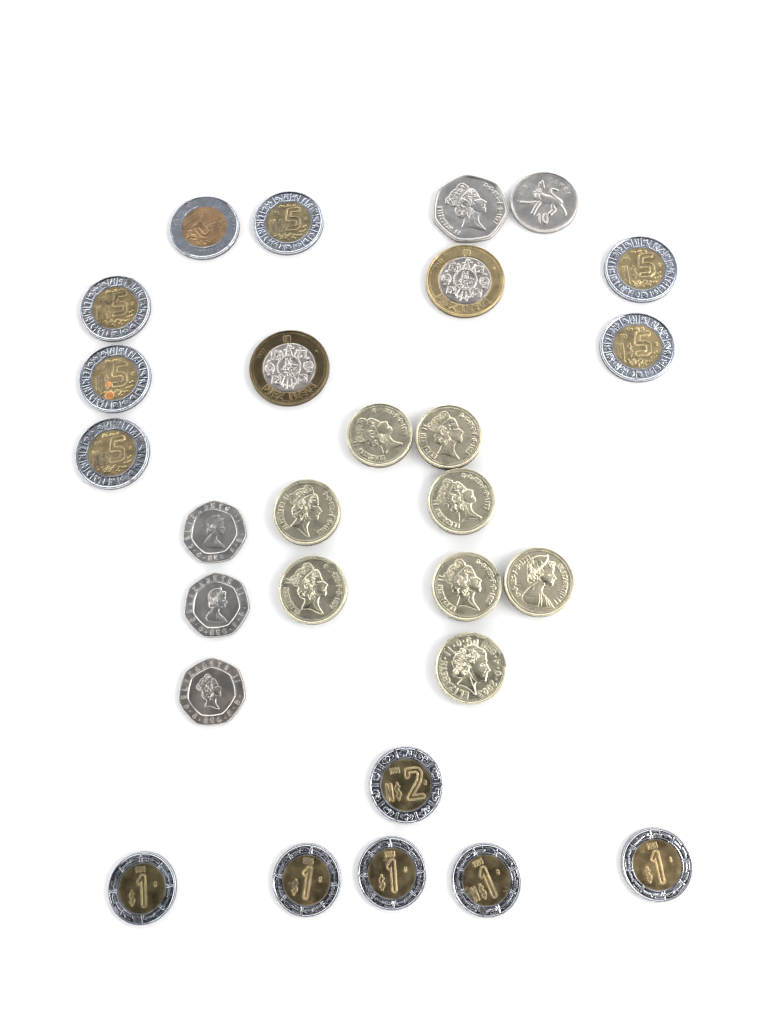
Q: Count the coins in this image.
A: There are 28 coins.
